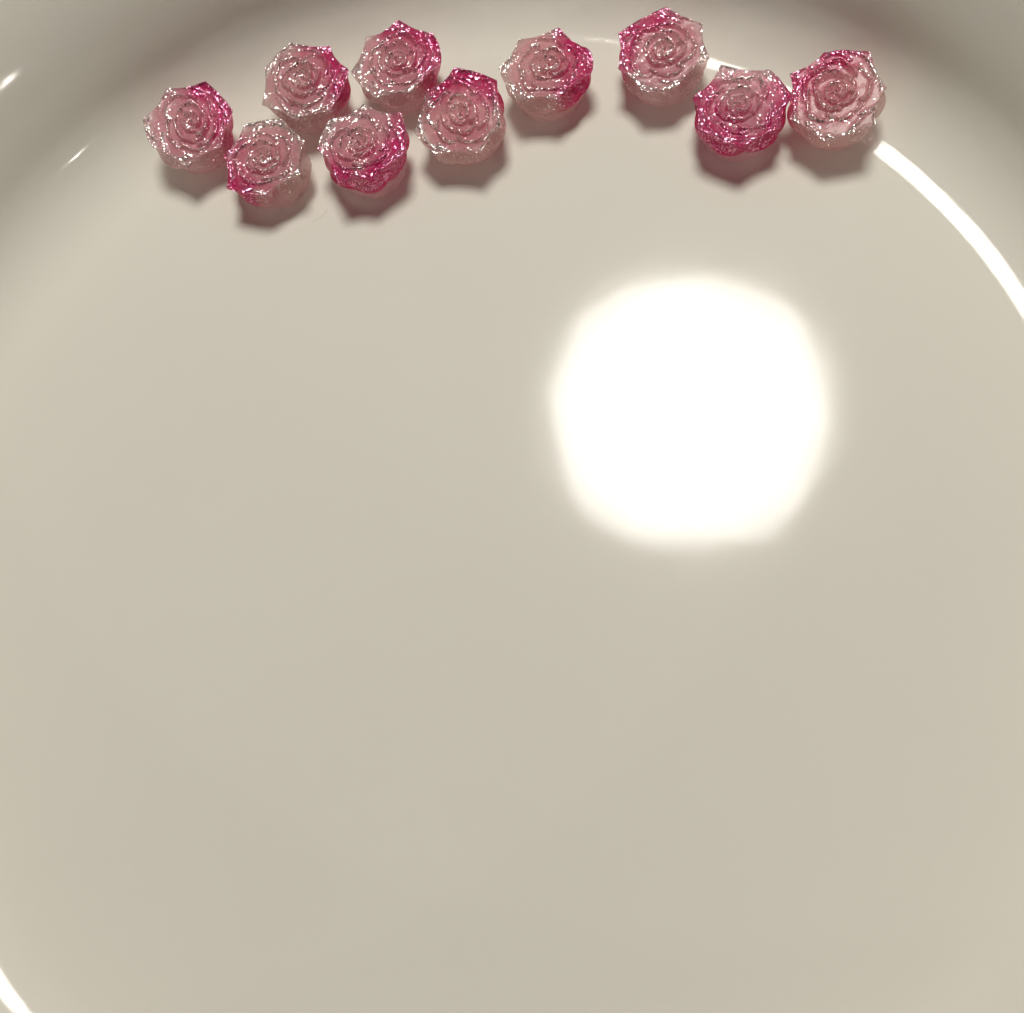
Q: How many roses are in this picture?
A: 10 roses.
